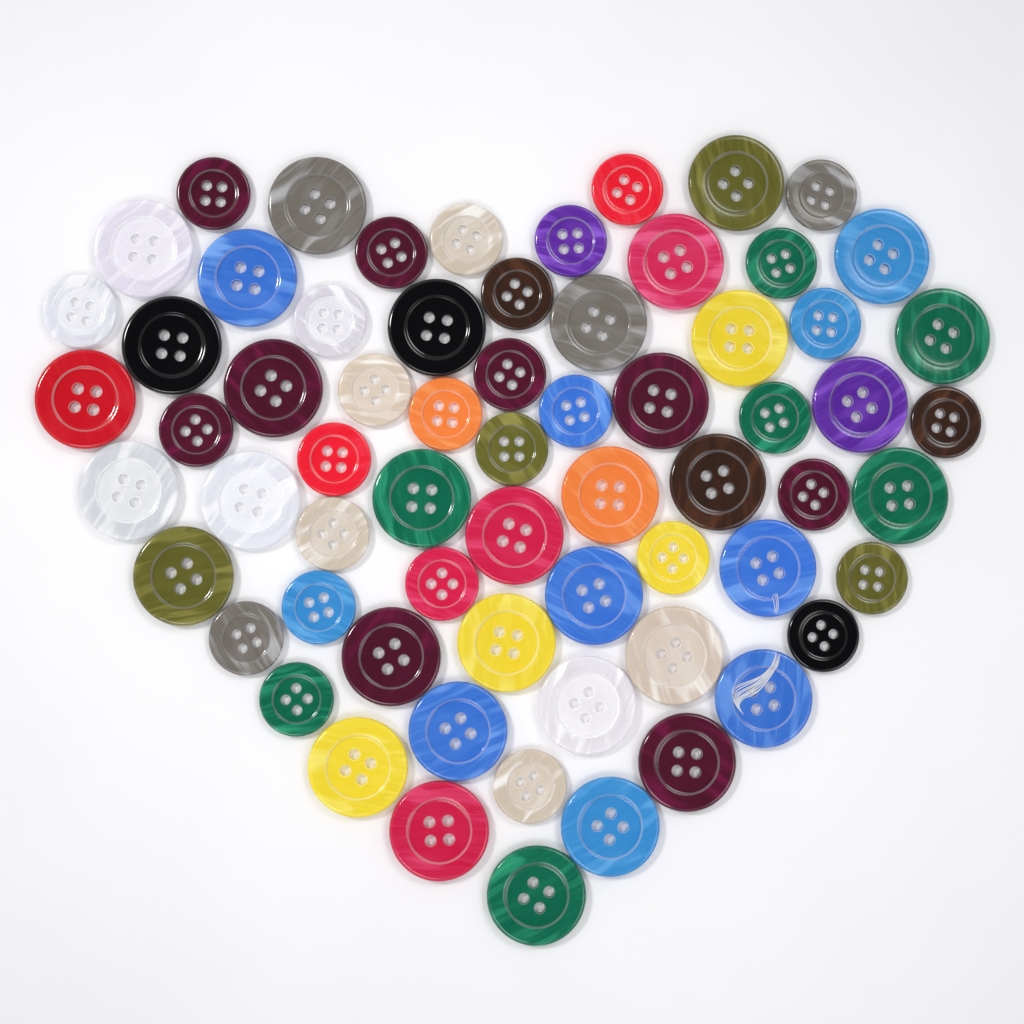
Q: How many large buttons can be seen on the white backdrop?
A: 36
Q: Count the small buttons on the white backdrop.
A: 30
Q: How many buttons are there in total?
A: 66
